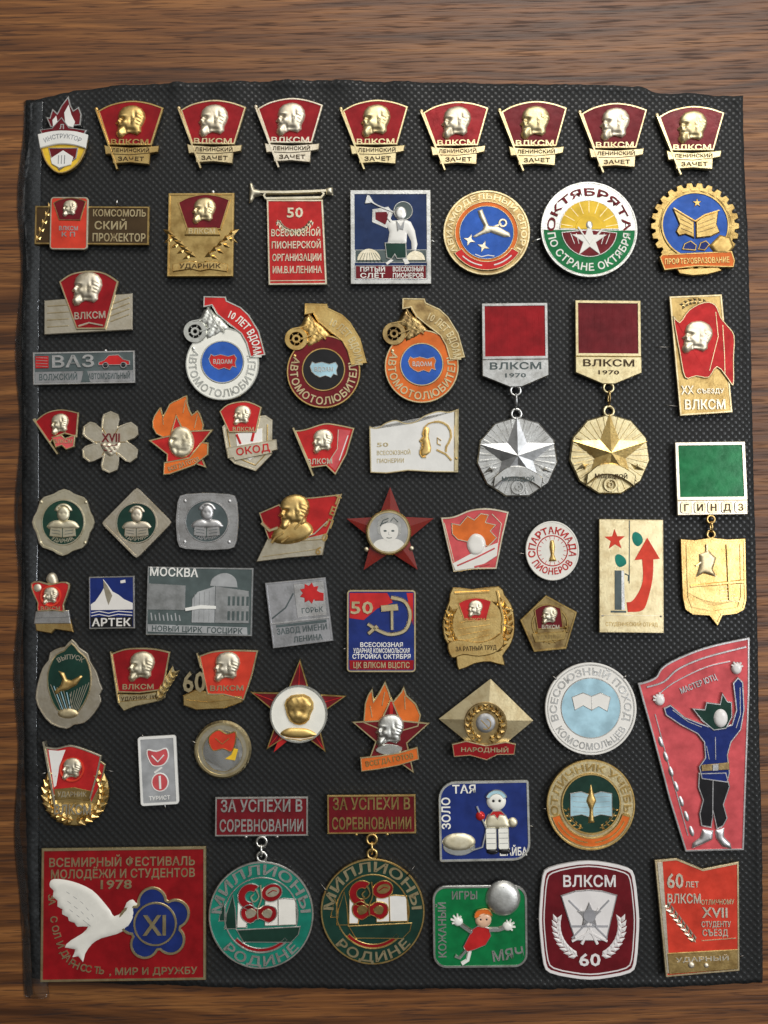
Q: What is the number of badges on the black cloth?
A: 65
